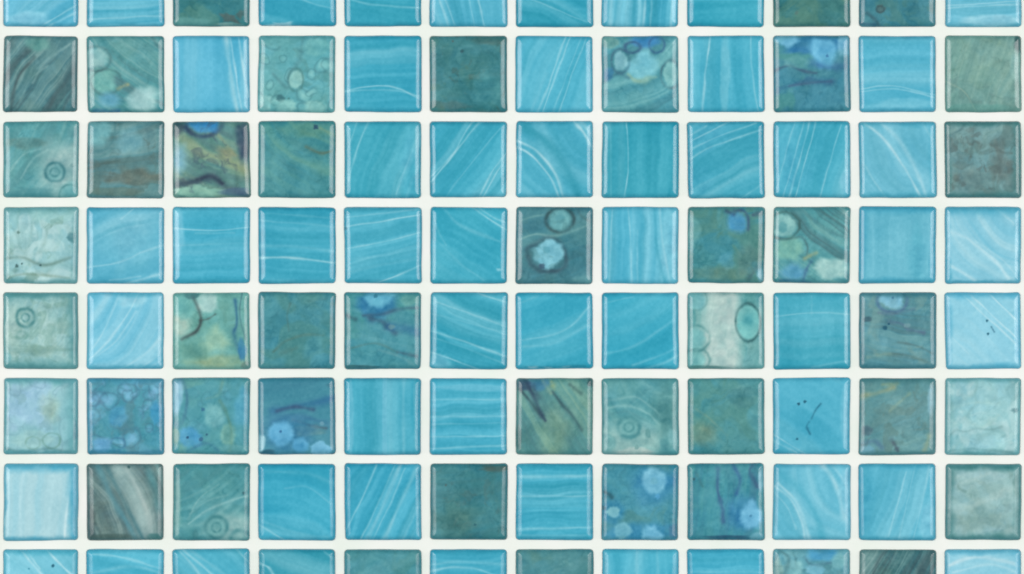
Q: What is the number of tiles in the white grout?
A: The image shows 96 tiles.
